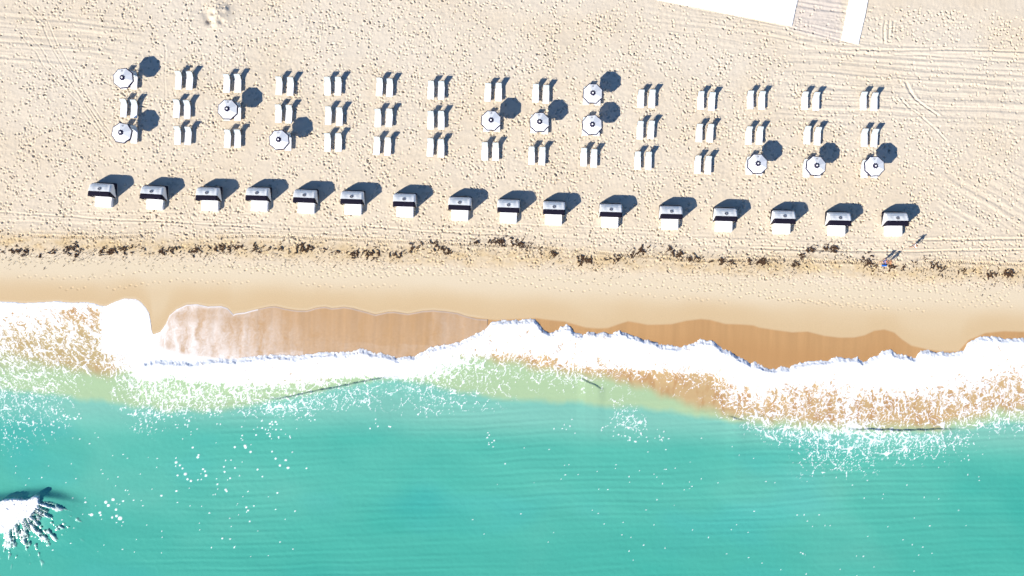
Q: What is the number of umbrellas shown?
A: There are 11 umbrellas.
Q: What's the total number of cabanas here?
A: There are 16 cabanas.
